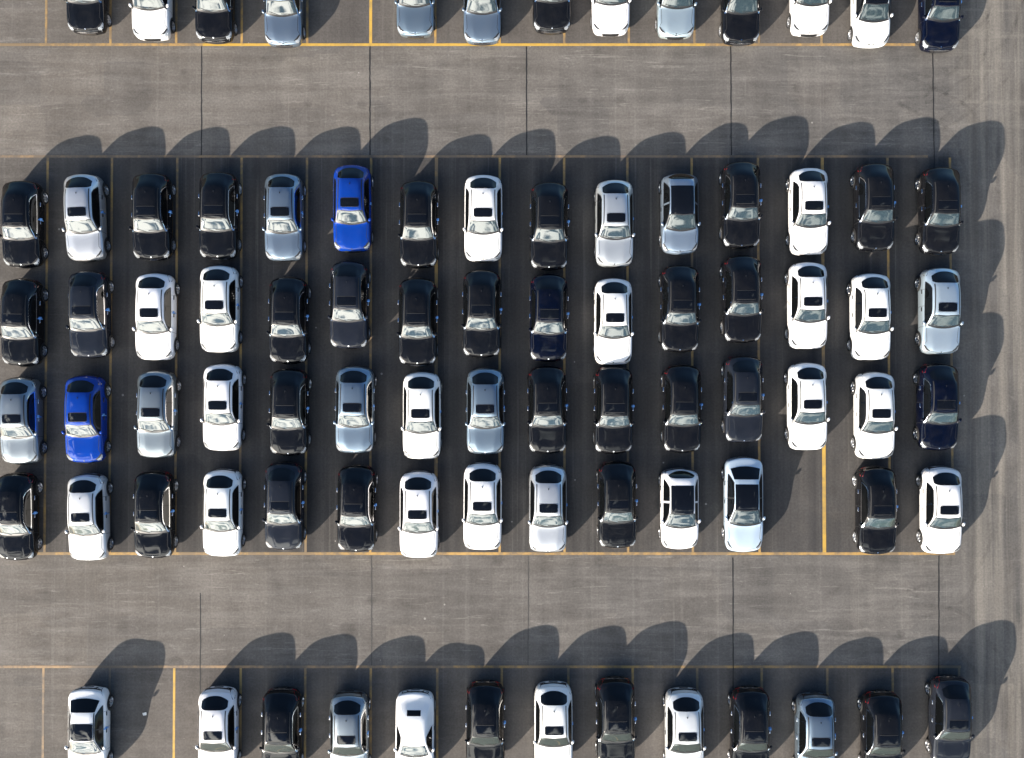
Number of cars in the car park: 85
